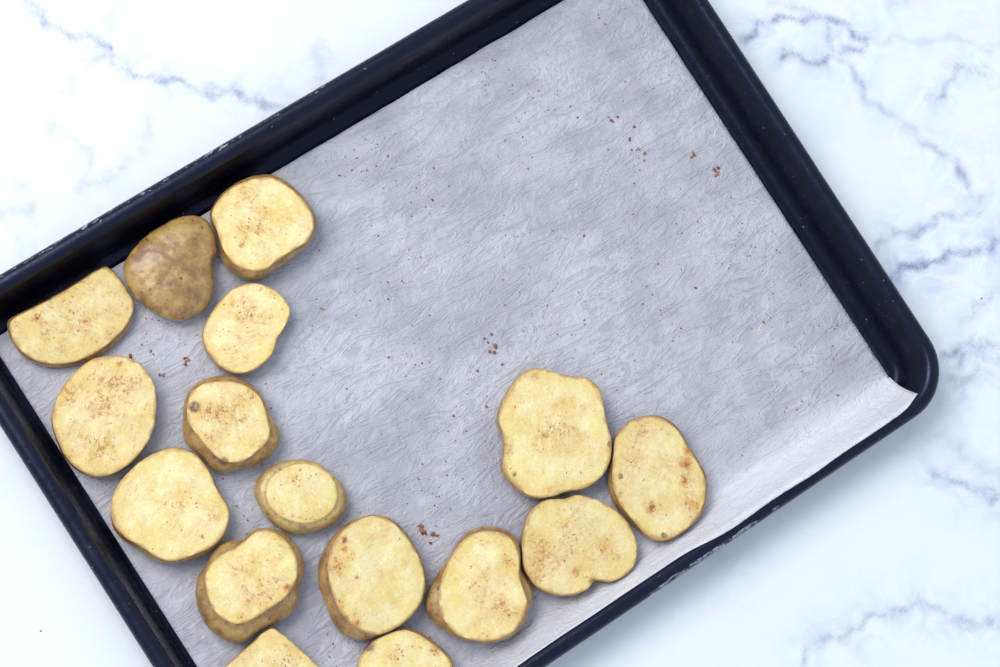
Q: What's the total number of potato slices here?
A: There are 16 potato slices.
